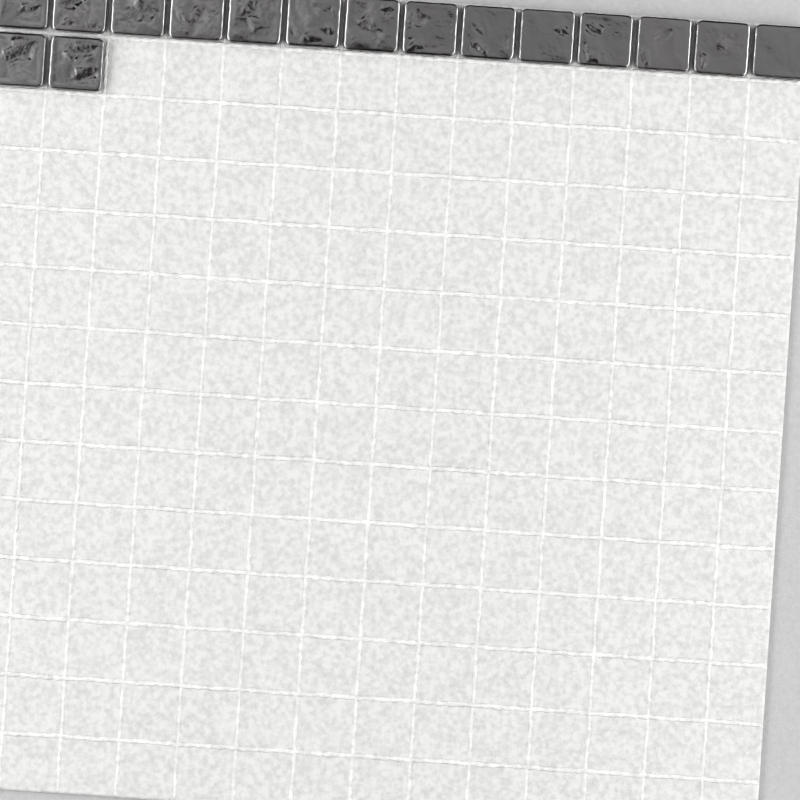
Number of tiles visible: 16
